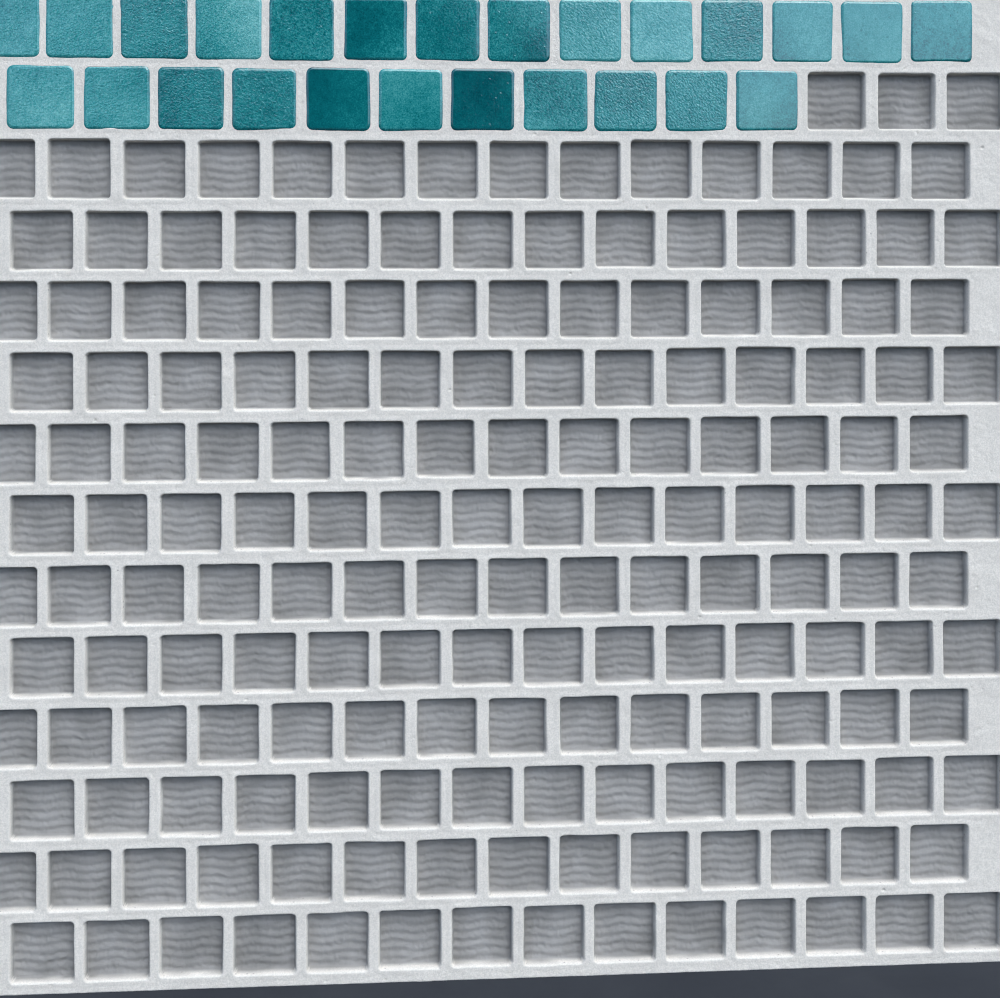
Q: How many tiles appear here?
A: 25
